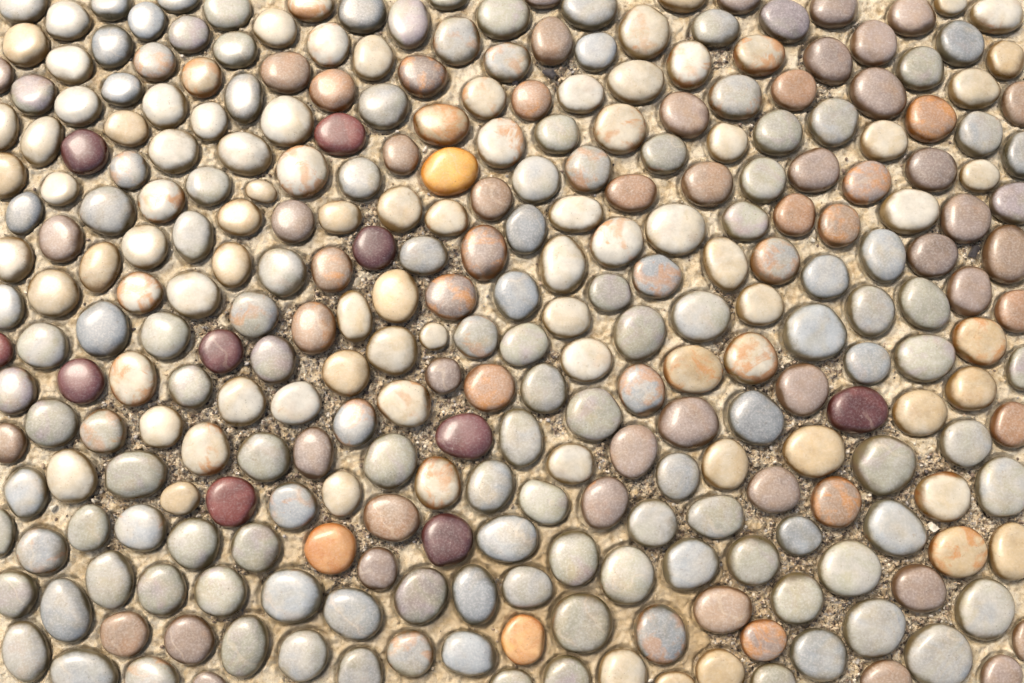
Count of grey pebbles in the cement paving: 133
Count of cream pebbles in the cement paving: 88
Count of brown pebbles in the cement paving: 59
